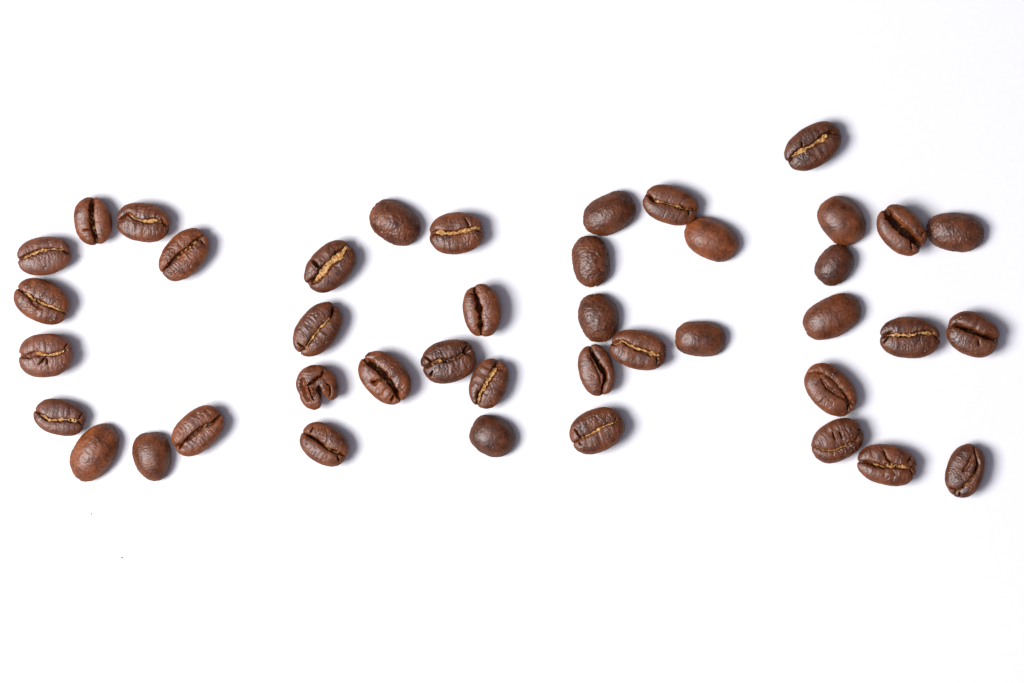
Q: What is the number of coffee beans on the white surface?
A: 42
